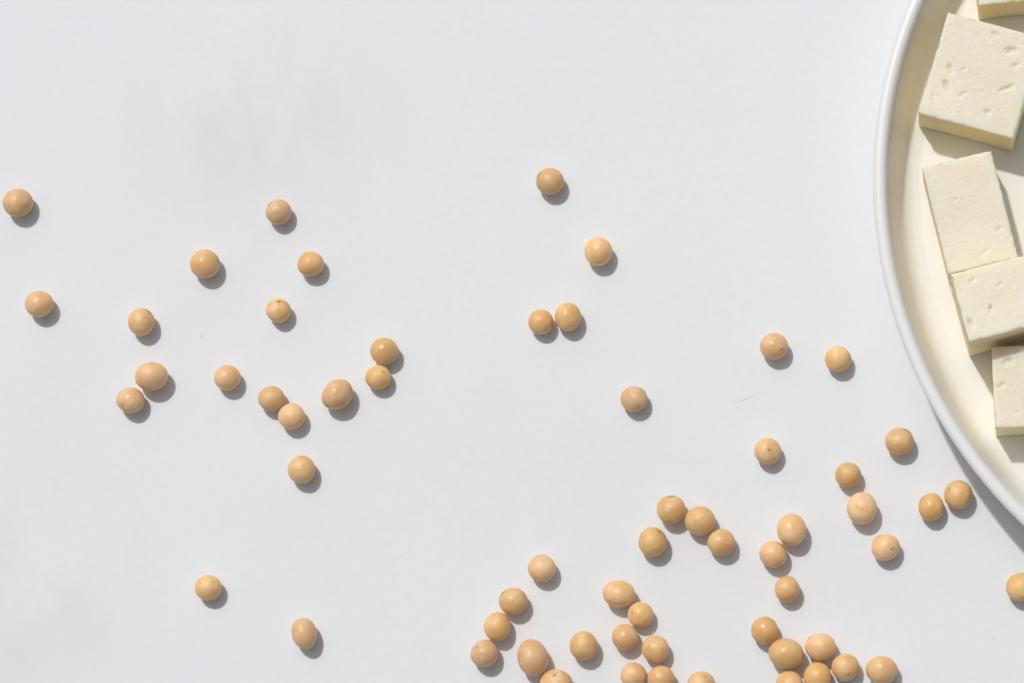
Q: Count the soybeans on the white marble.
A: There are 61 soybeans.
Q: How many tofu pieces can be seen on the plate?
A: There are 5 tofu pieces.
